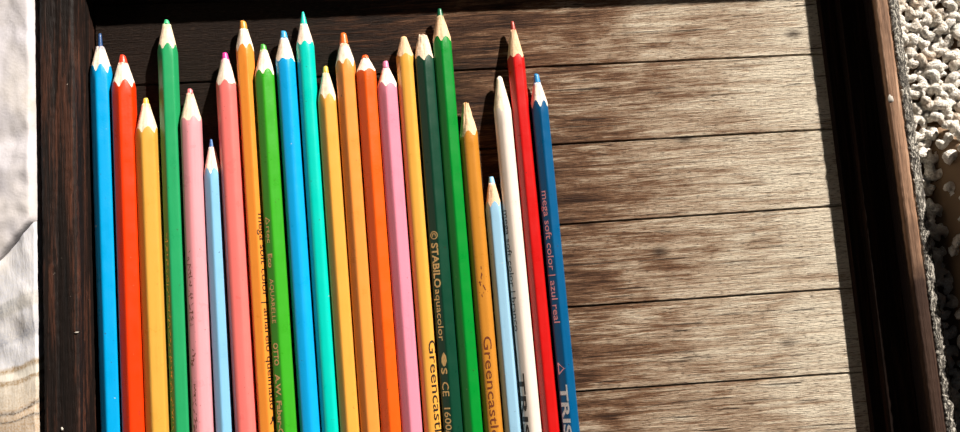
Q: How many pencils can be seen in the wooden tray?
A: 23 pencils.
